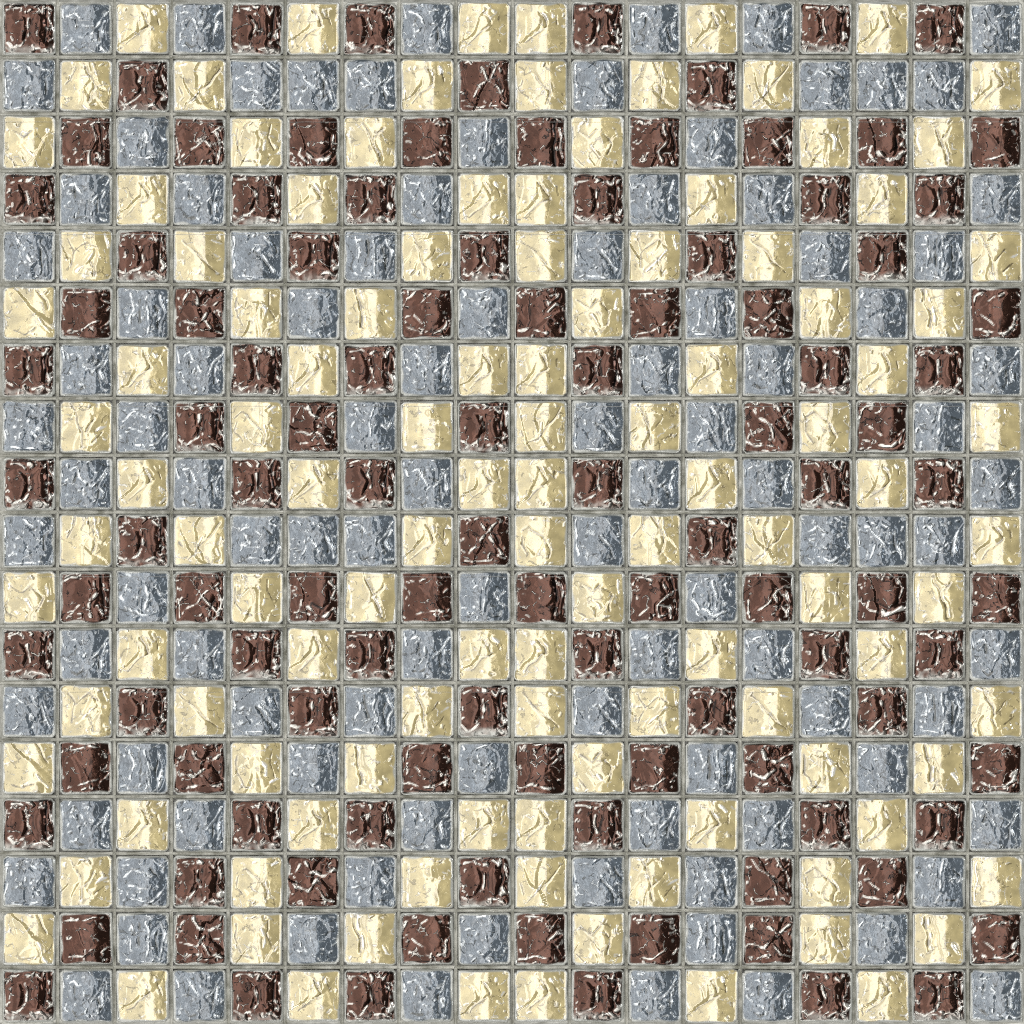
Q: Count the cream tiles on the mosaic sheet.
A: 114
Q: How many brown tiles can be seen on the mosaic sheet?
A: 107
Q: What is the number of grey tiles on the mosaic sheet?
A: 103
